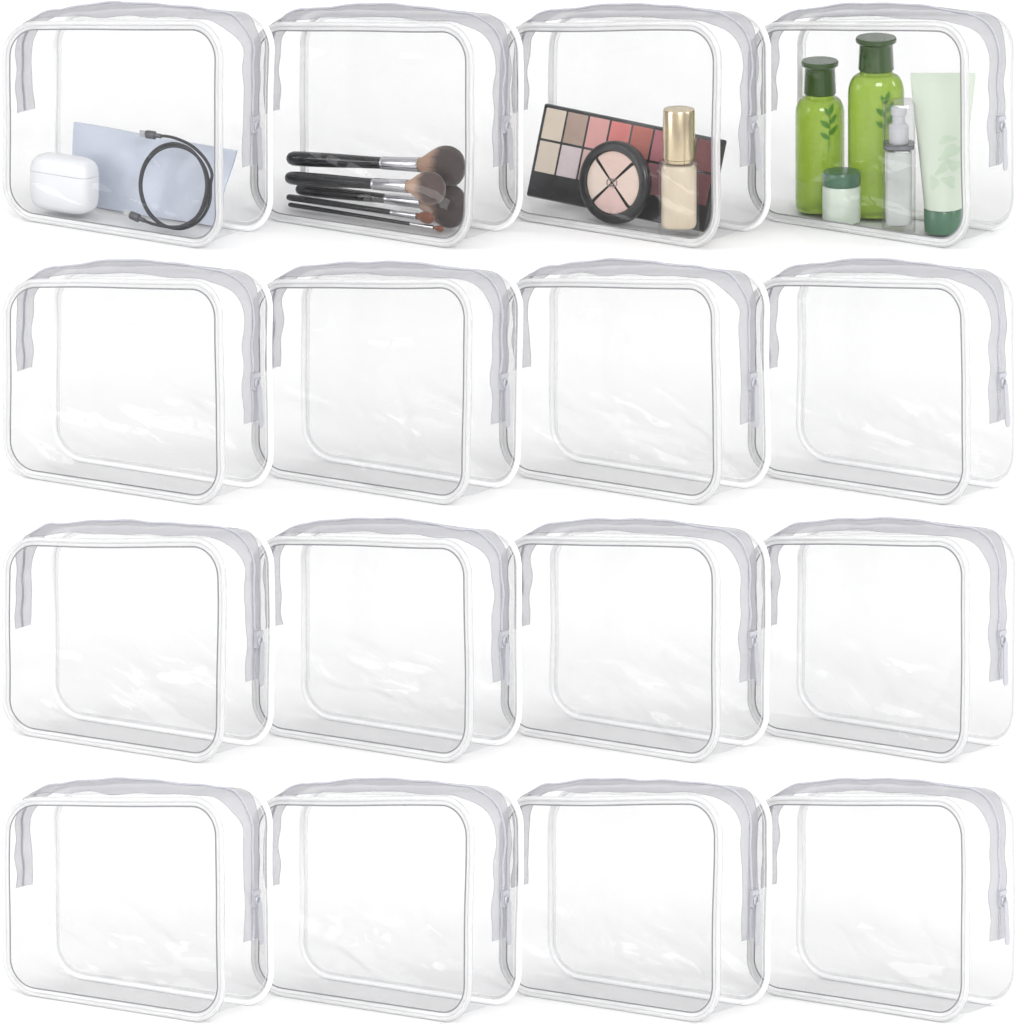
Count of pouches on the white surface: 16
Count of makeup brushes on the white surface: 5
